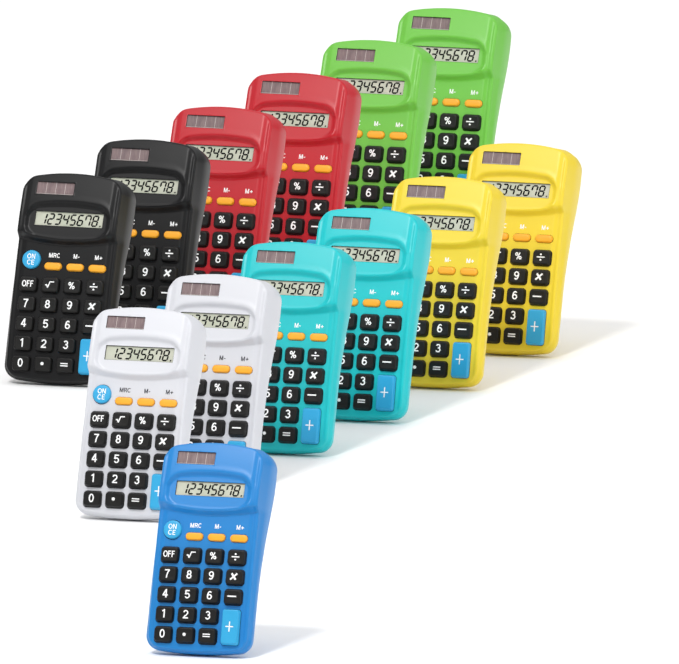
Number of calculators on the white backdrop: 13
